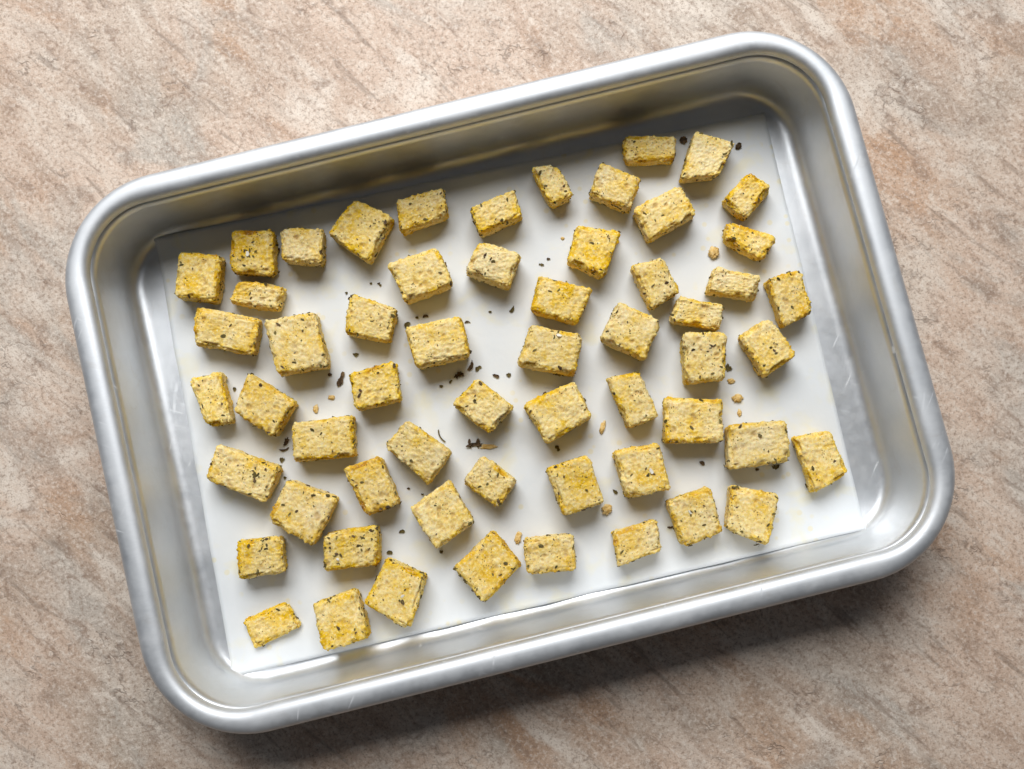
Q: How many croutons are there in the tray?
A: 58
